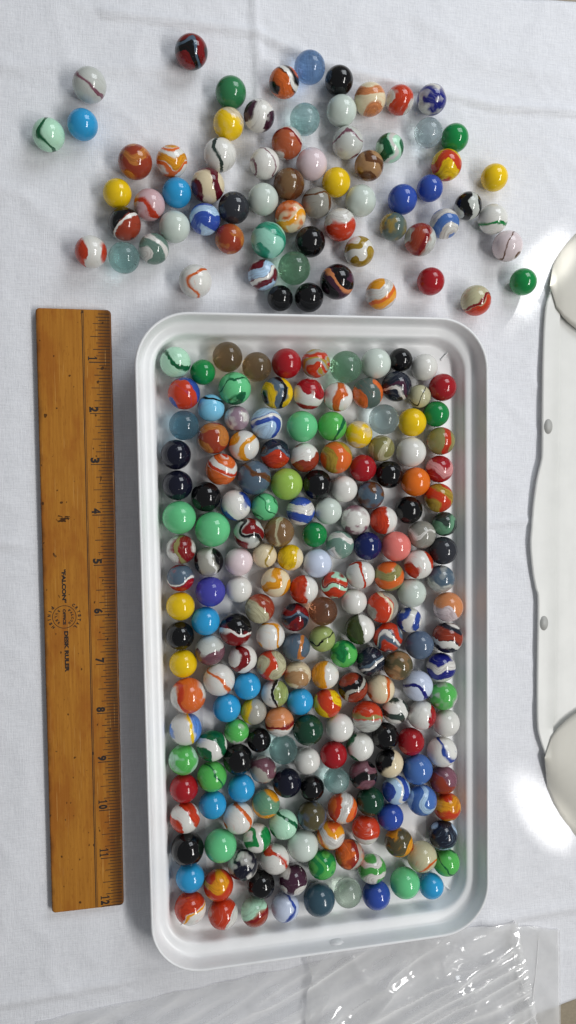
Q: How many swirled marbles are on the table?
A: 163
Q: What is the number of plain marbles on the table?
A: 102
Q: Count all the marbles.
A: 265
